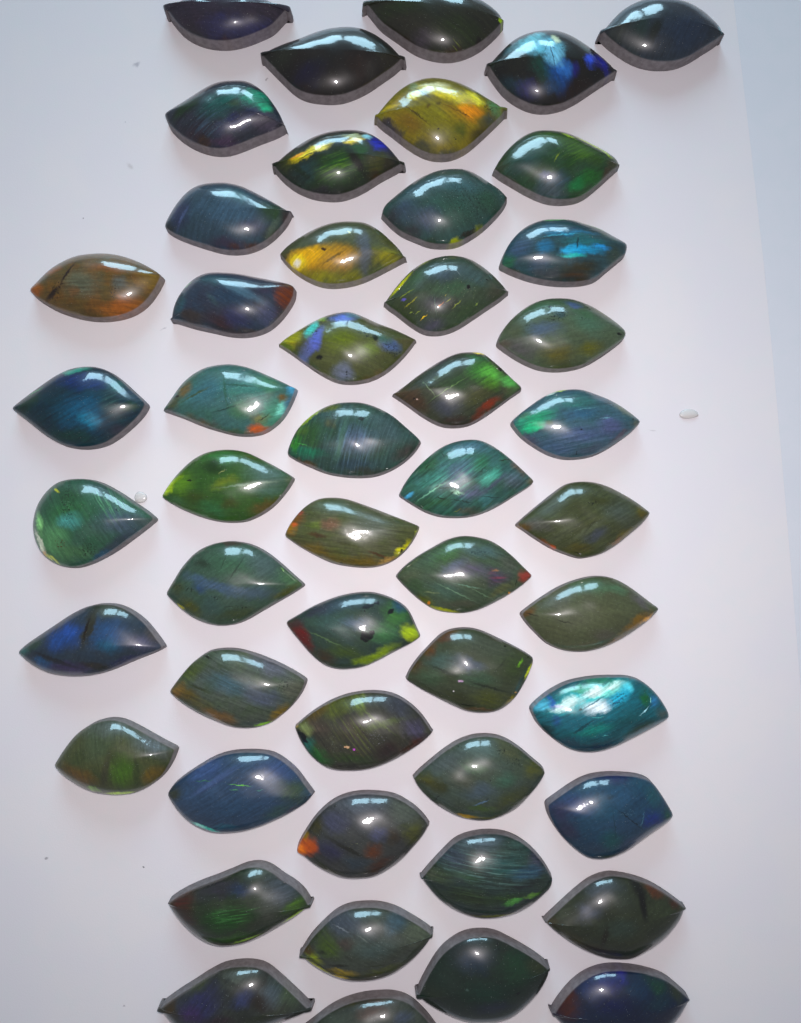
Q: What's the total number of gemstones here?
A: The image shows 50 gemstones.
